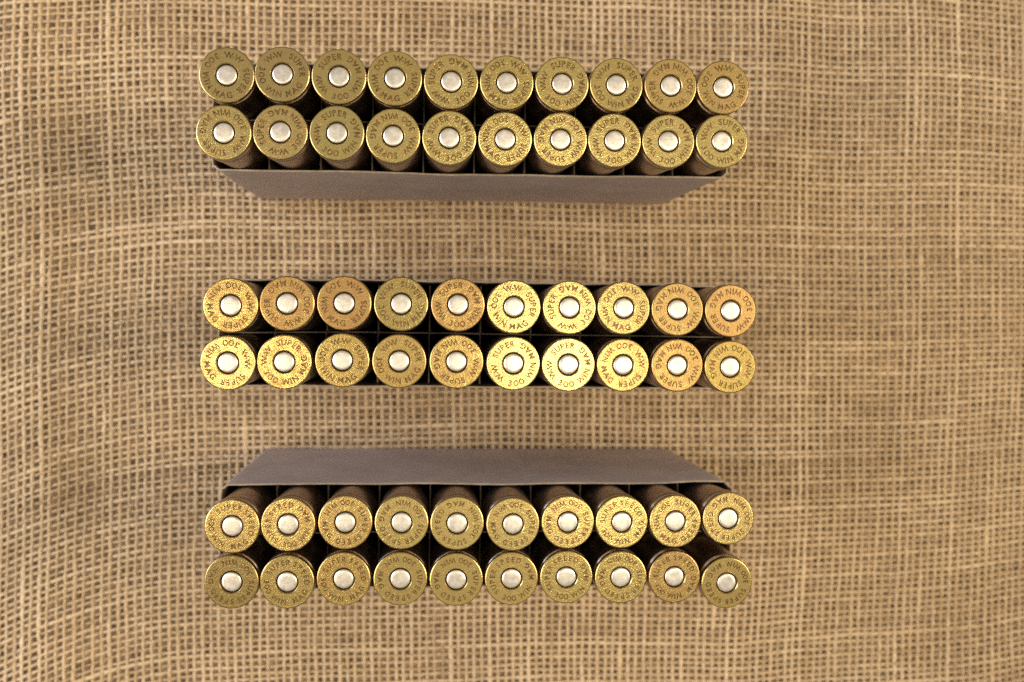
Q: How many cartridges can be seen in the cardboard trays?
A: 60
